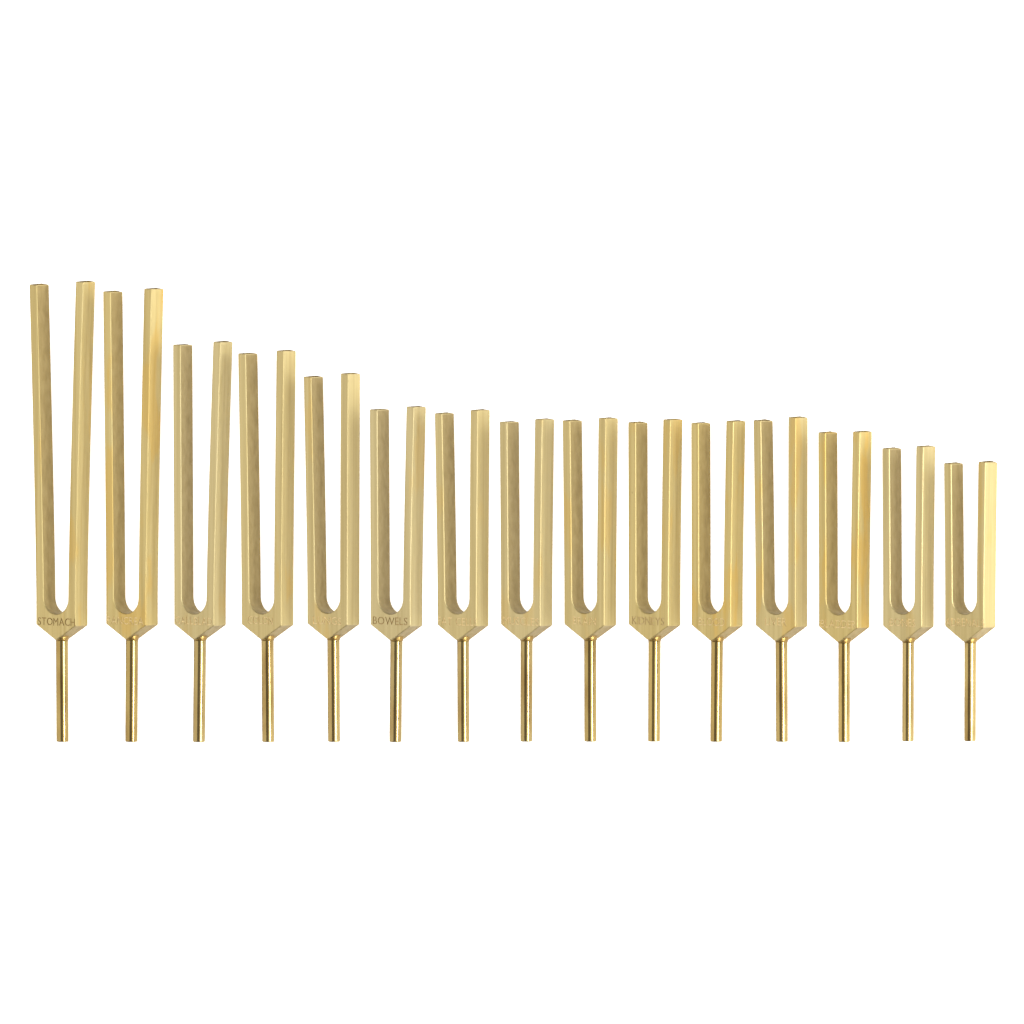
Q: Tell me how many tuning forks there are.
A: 15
